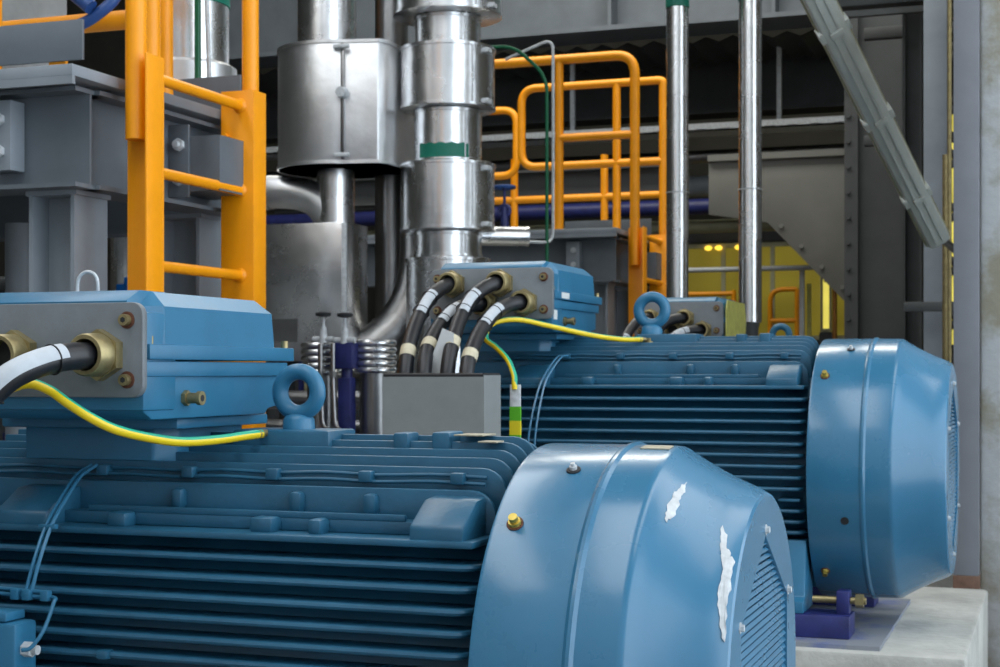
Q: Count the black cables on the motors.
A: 8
